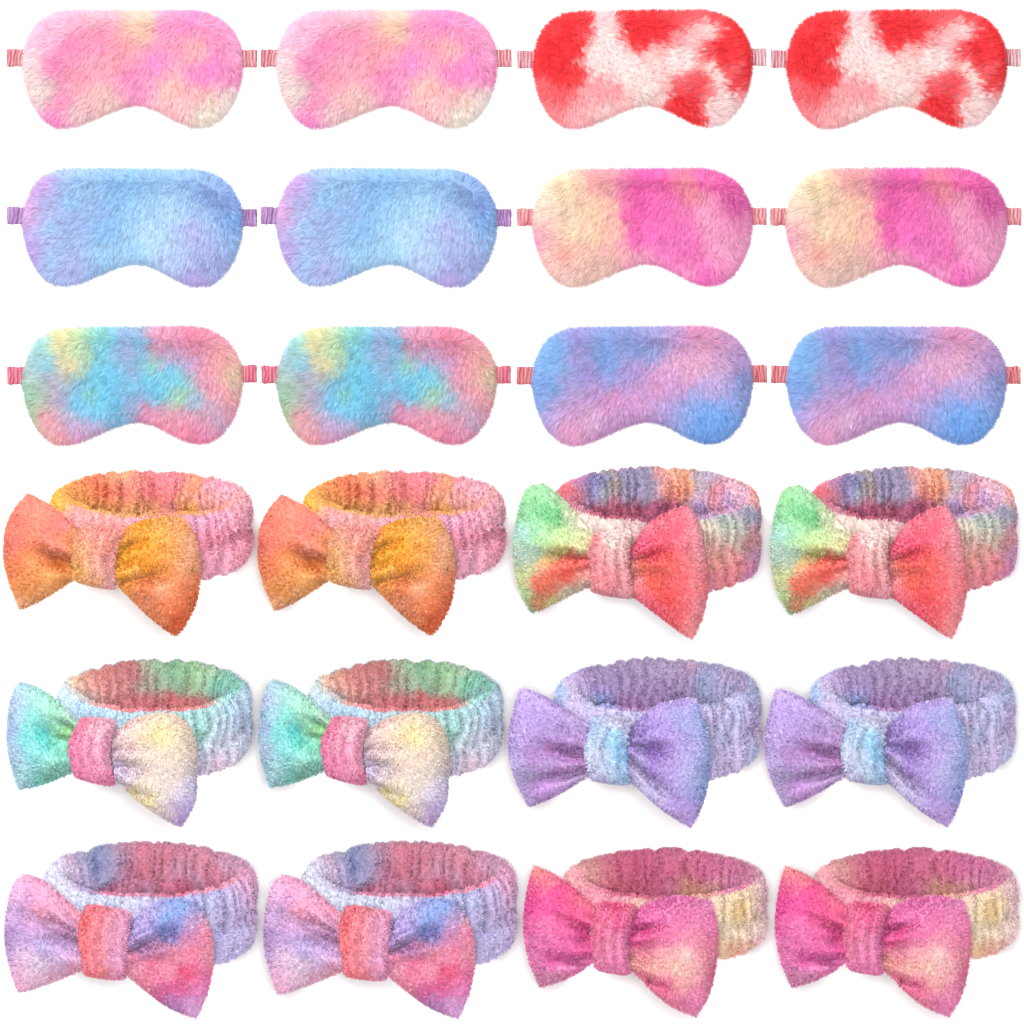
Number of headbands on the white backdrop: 12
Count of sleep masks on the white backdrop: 12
